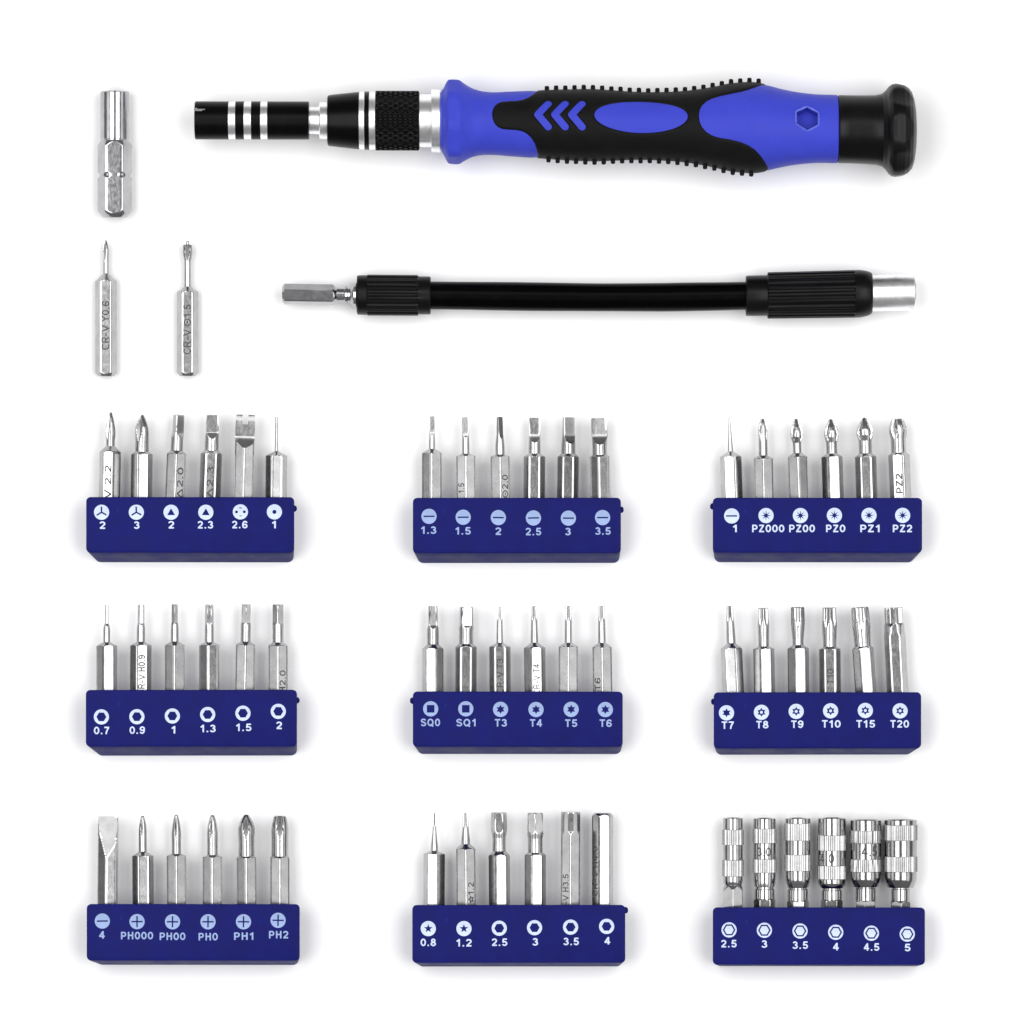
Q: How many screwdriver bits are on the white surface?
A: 50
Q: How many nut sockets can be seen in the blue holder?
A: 6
